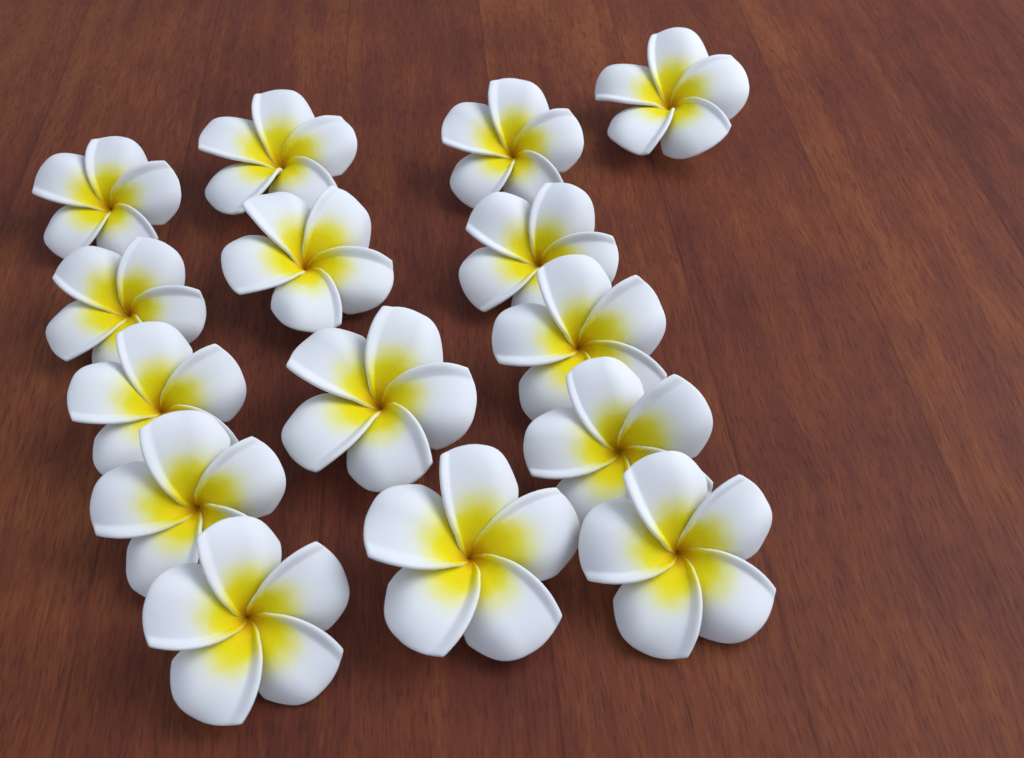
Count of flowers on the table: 15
